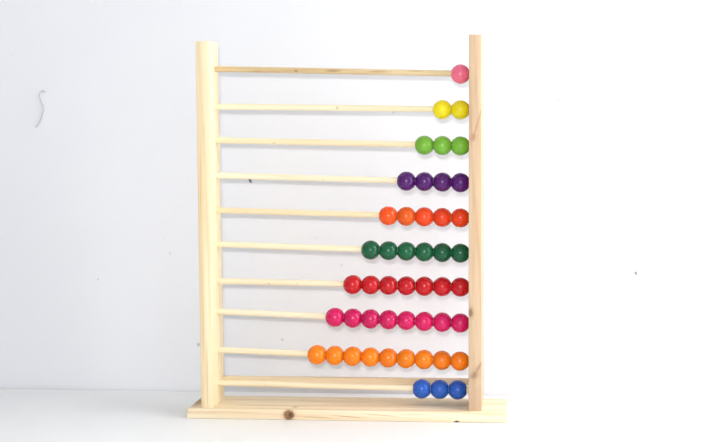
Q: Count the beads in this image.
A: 48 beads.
